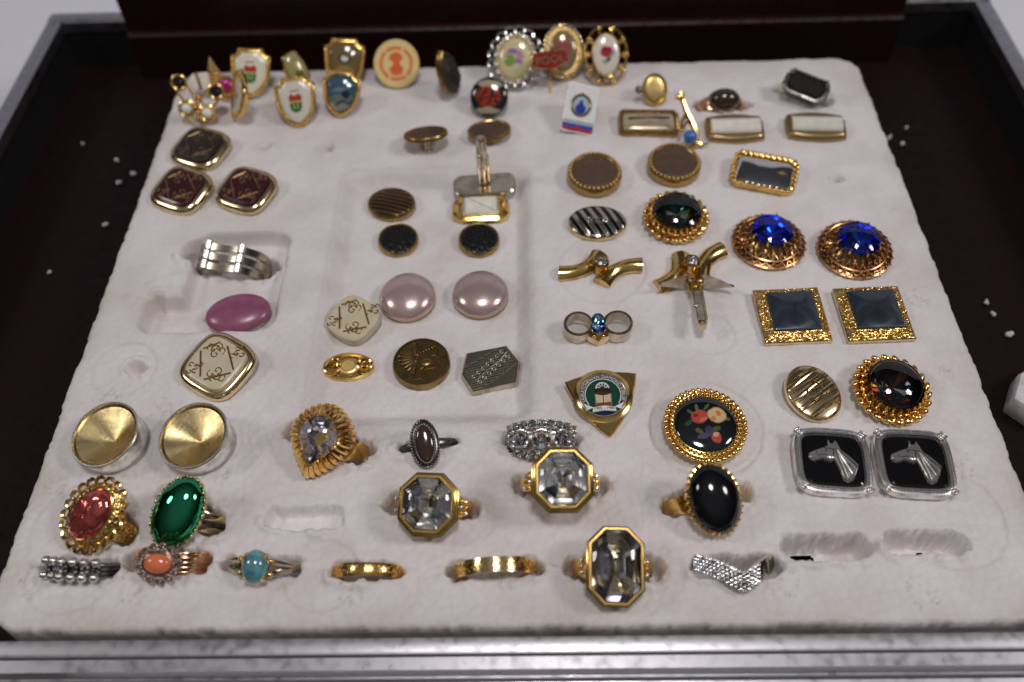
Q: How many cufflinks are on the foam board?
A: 41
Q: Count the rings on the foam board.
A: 18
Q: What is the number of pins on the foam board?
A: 19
